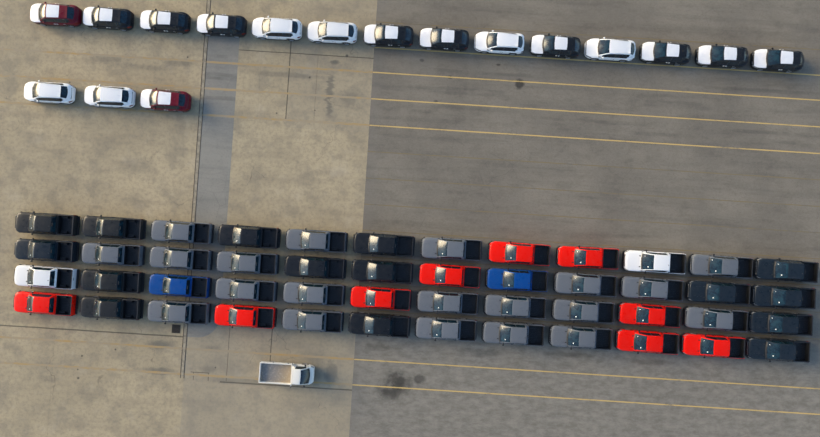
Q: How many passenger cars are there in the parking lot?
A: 17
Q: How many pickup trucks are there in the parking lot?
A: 49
